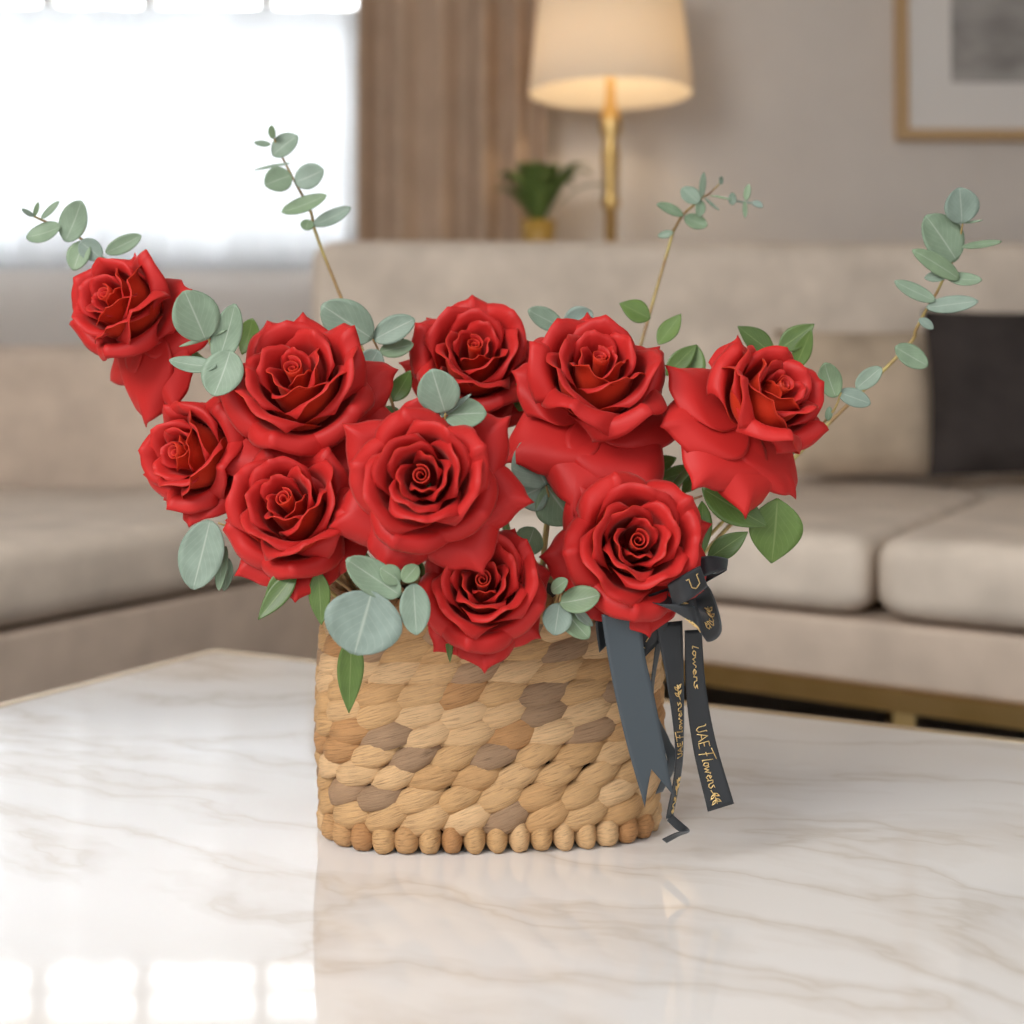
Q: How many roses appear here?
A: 10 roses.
